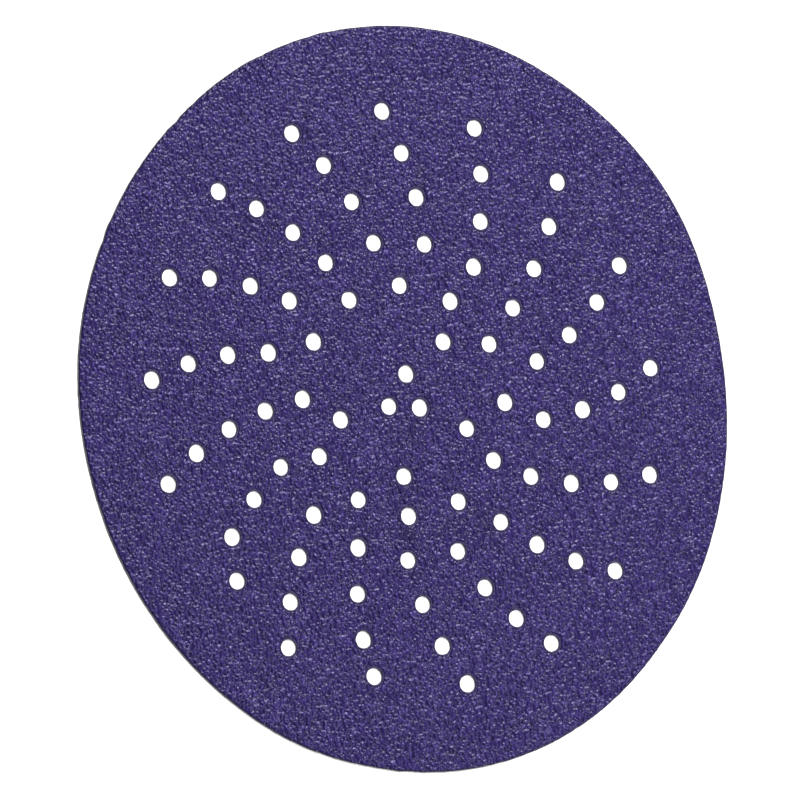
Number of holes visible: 87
